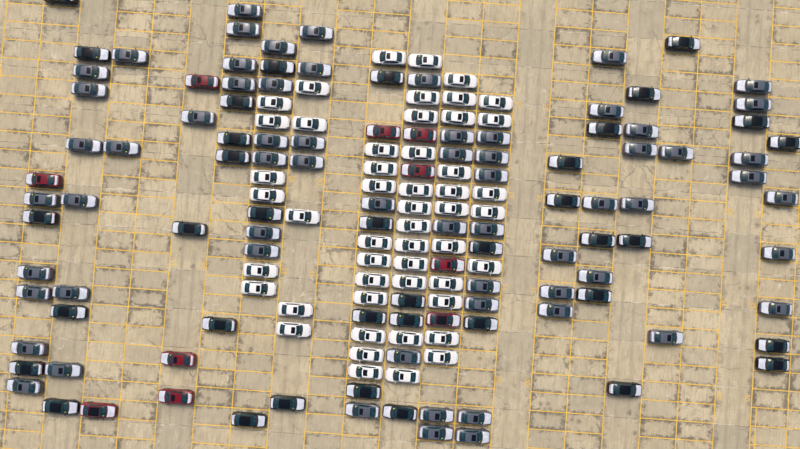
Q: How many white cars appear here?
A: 50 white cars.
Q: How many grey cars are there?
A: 64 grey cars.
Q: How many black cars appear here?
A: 37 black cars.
